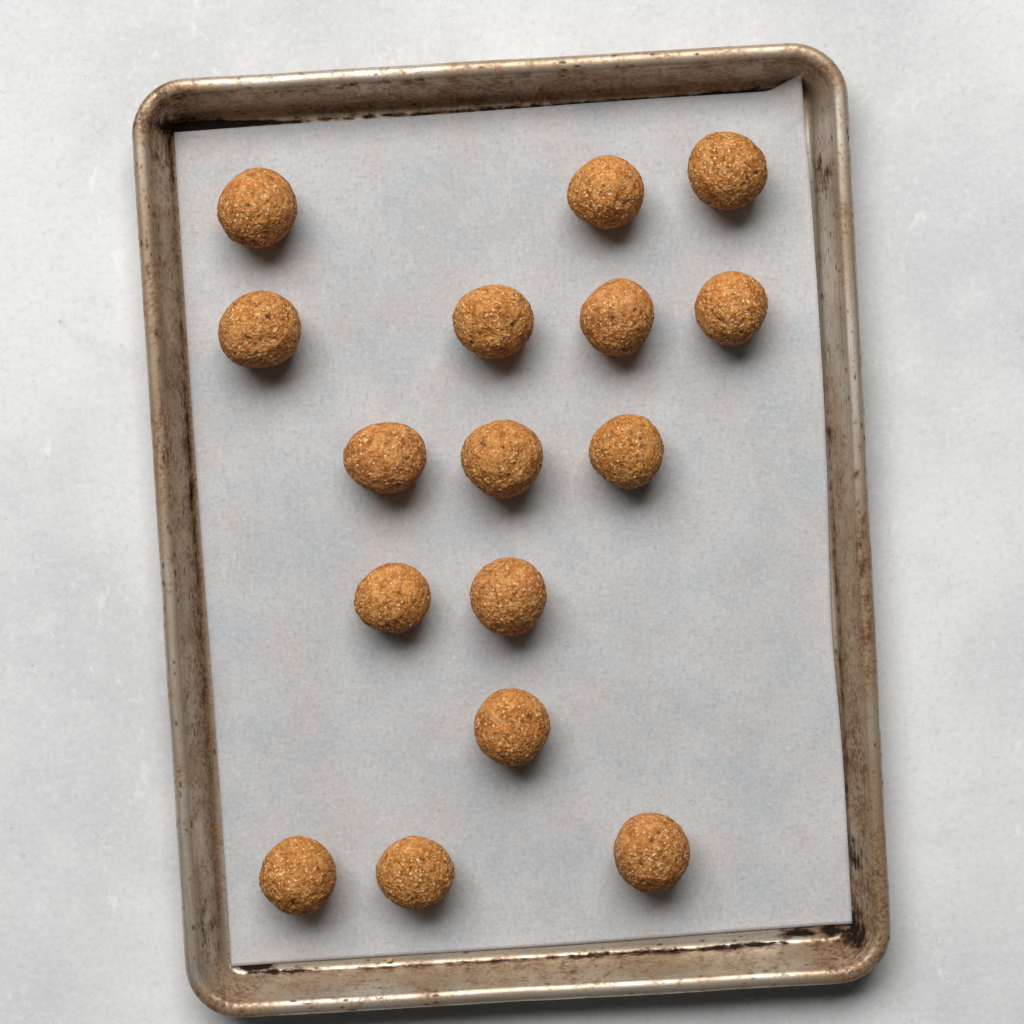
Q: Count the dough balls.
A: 16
